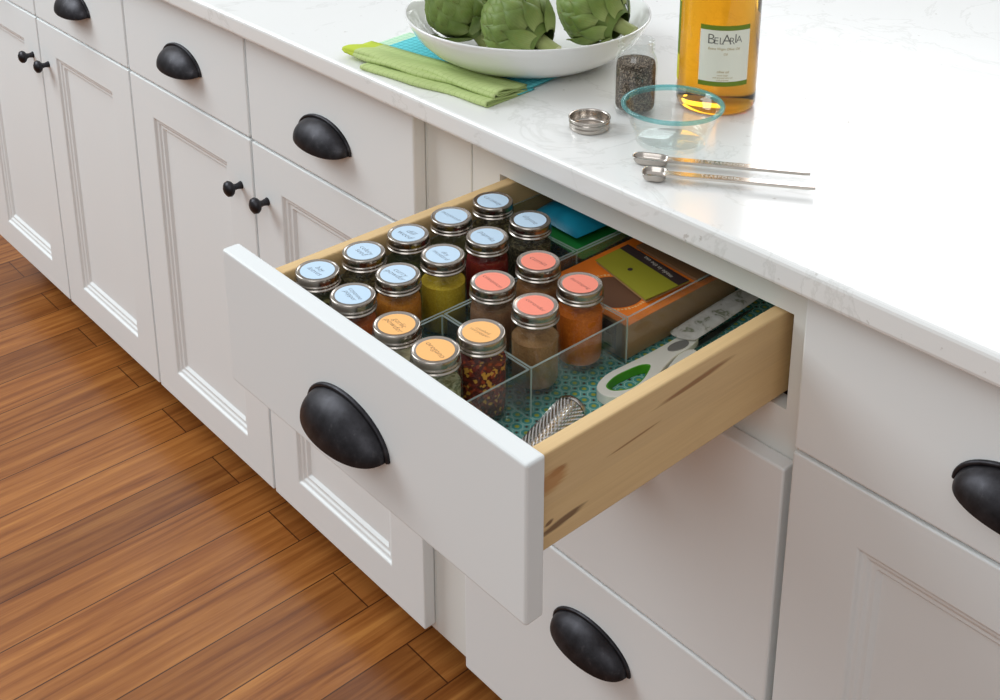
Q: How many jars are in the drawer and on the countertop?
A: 18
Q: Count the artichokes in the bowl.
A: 3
